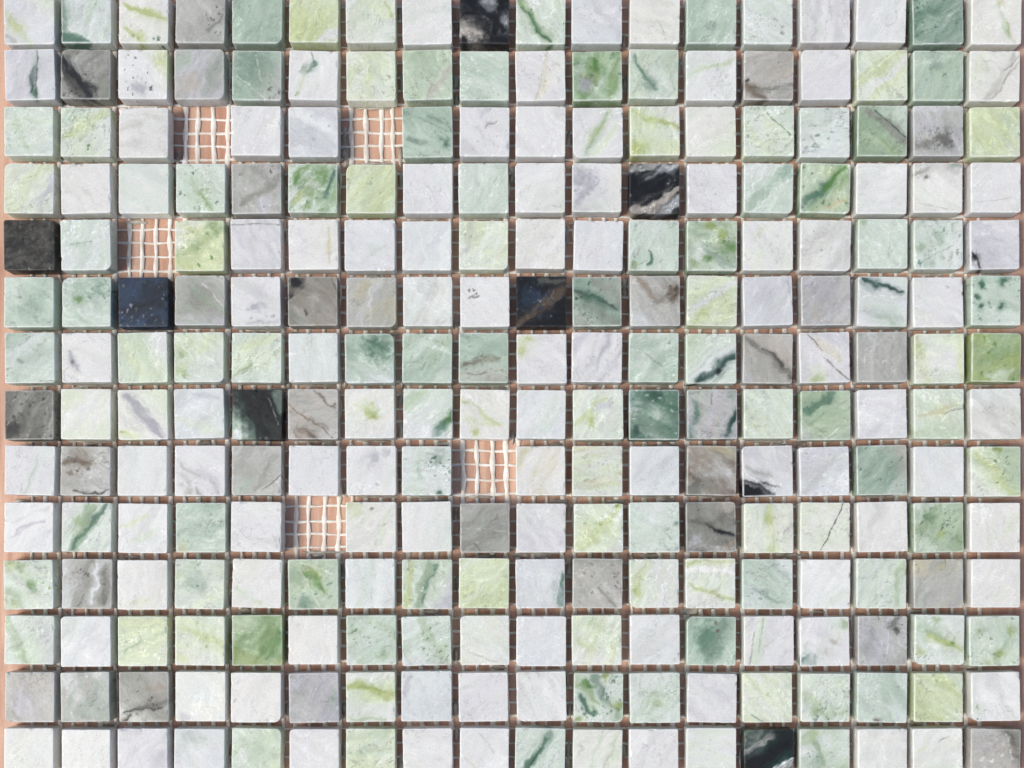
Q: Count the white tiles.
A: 110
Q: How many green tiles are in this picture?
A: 100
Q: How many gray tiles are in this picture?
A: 30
